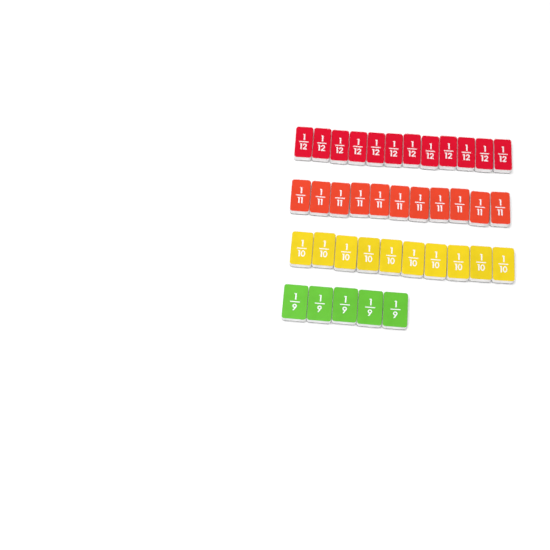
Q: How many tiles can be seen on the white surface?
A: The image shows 38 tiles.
